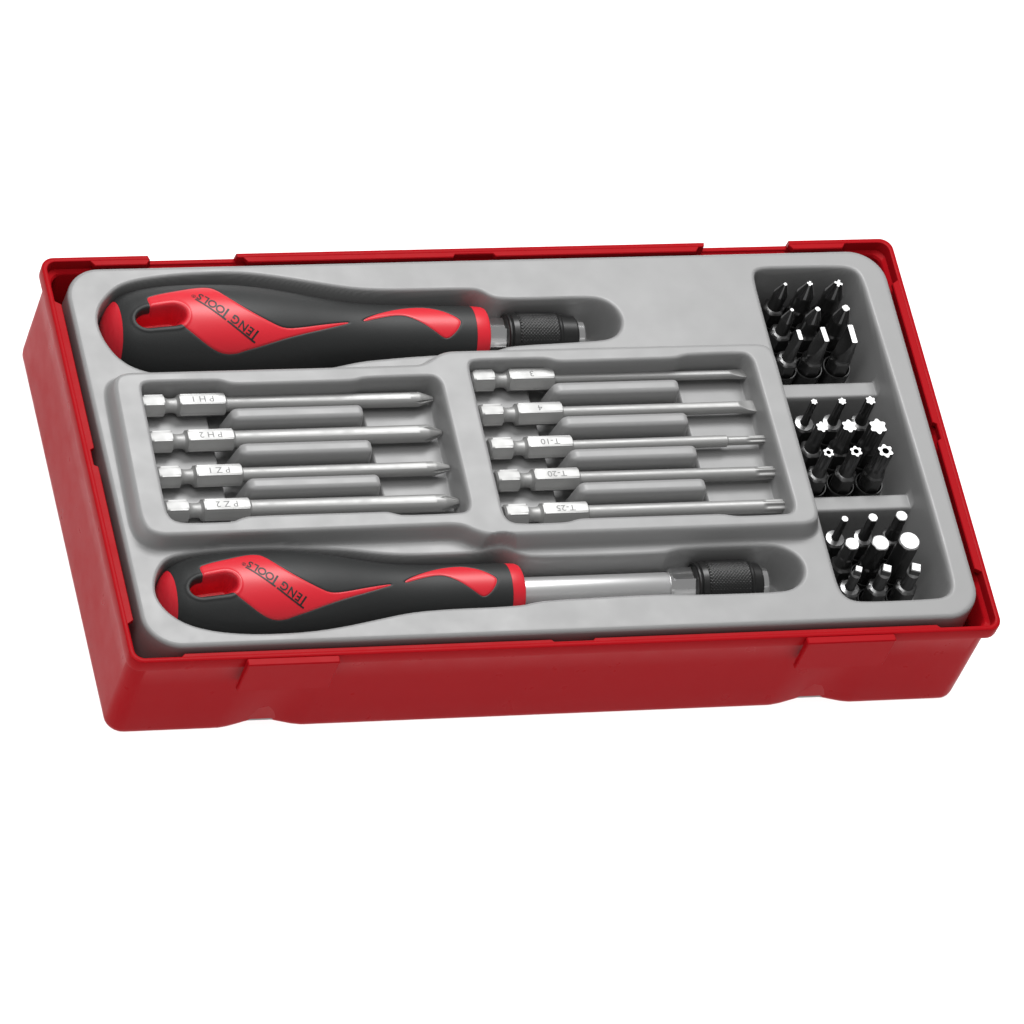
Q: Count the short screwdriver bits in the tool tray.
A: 27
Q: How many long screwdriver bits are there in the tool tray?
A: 9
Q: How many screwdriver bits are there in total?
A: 36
